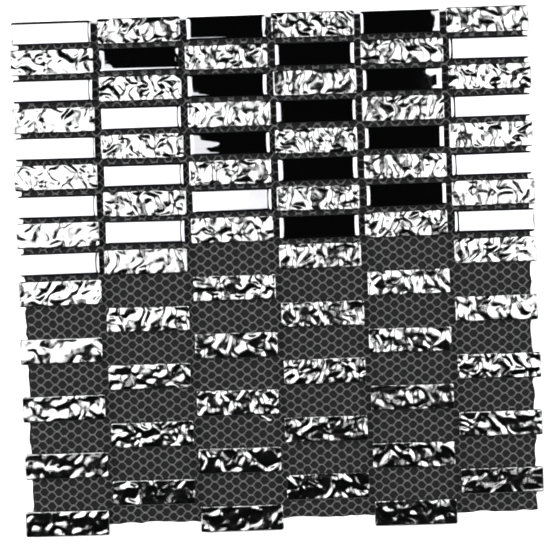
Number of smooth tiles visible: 25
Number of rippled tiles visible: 54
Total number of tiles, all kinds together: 79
